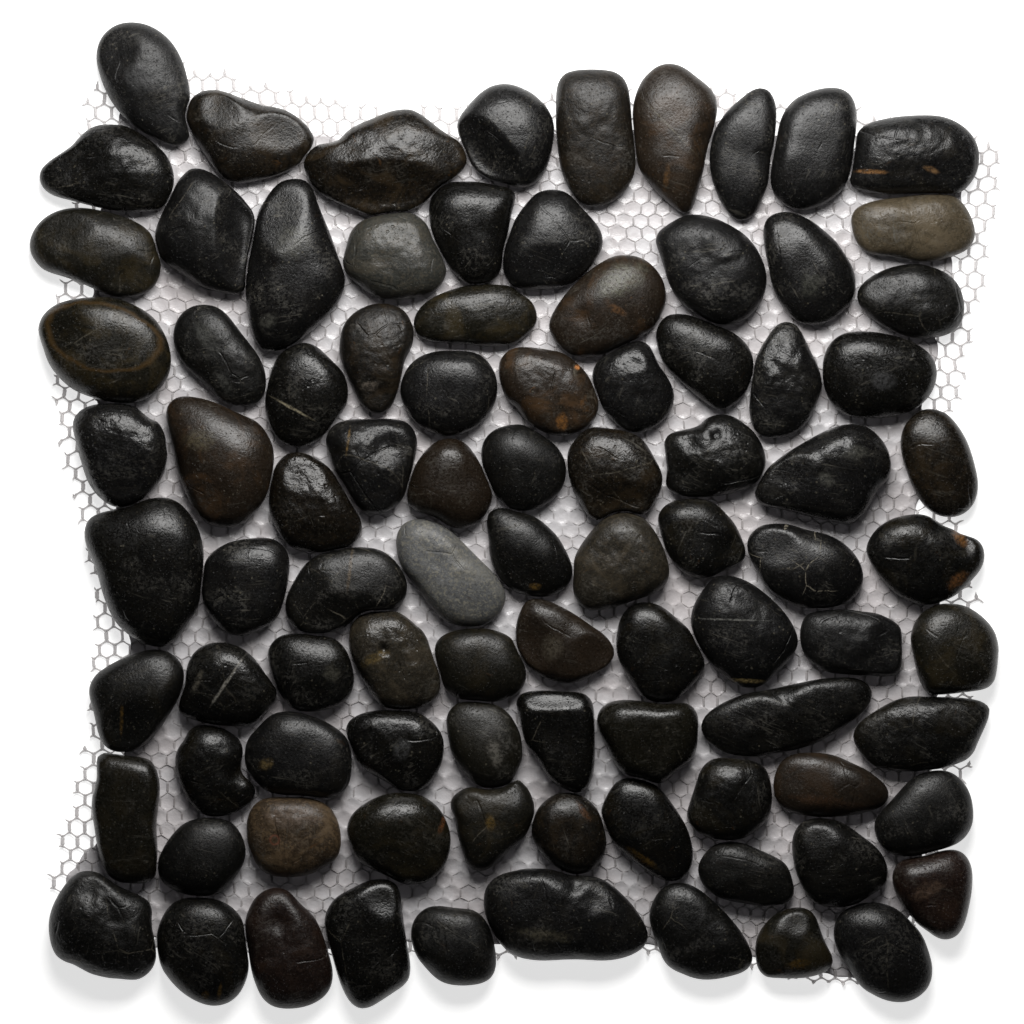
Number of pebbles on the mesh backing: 91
